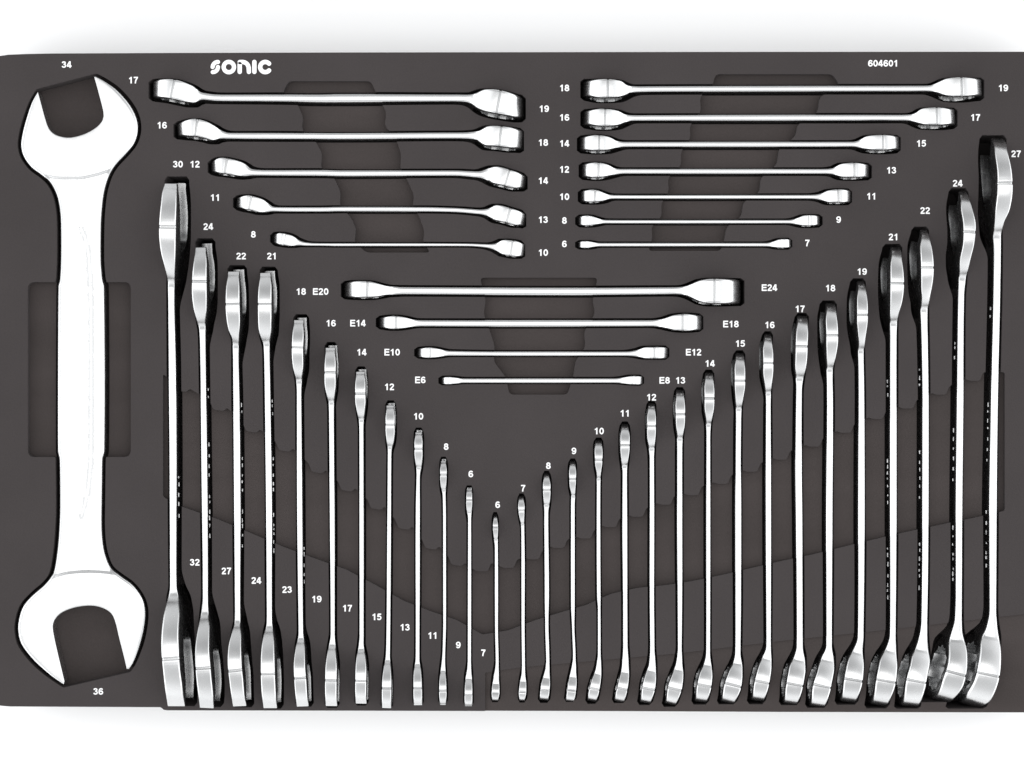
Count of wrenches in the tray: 46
